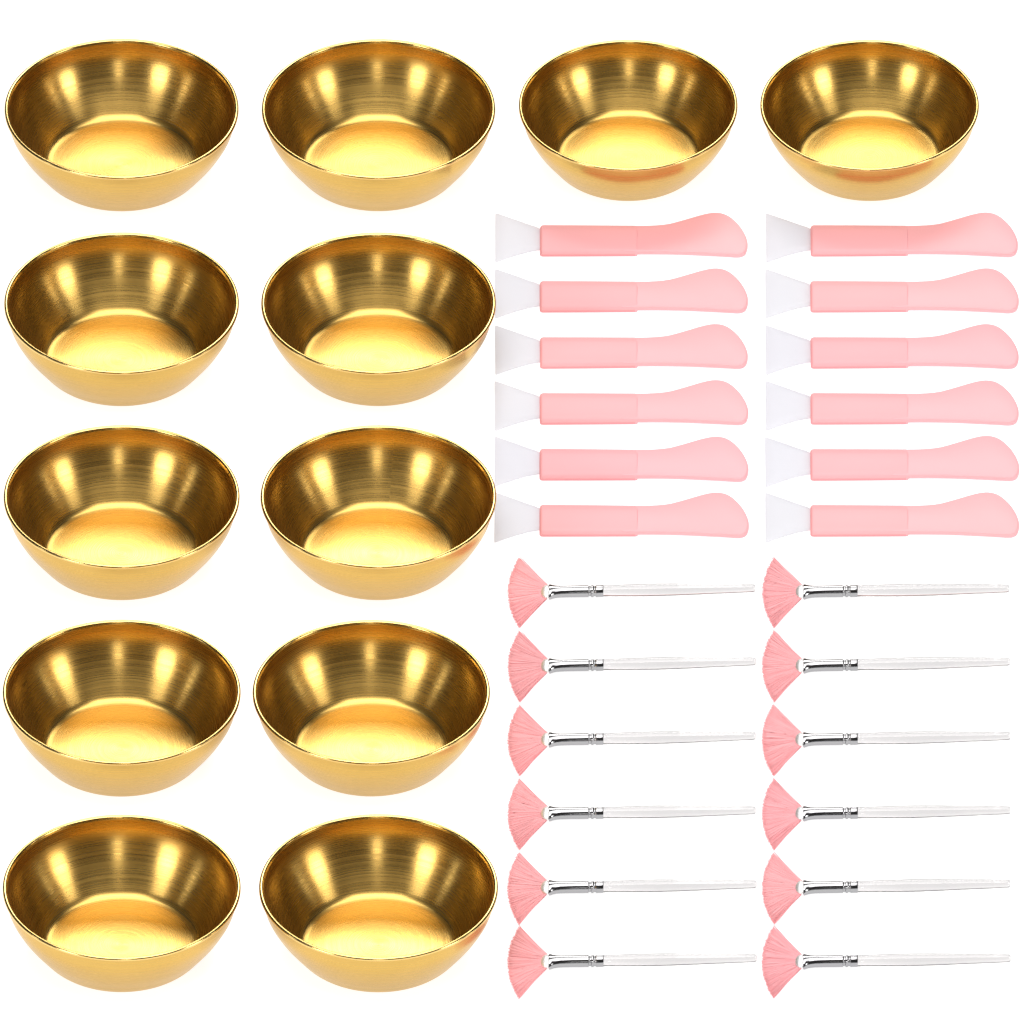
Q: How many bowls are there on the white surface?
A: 12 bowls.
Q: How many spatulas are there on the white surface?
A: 12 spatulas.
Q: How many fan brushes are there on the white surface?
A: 12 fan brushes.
